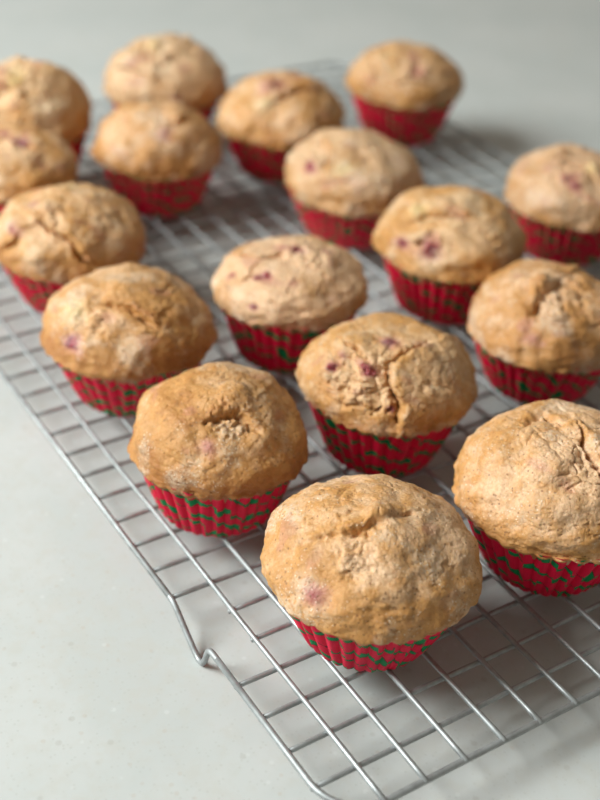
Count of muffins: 17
